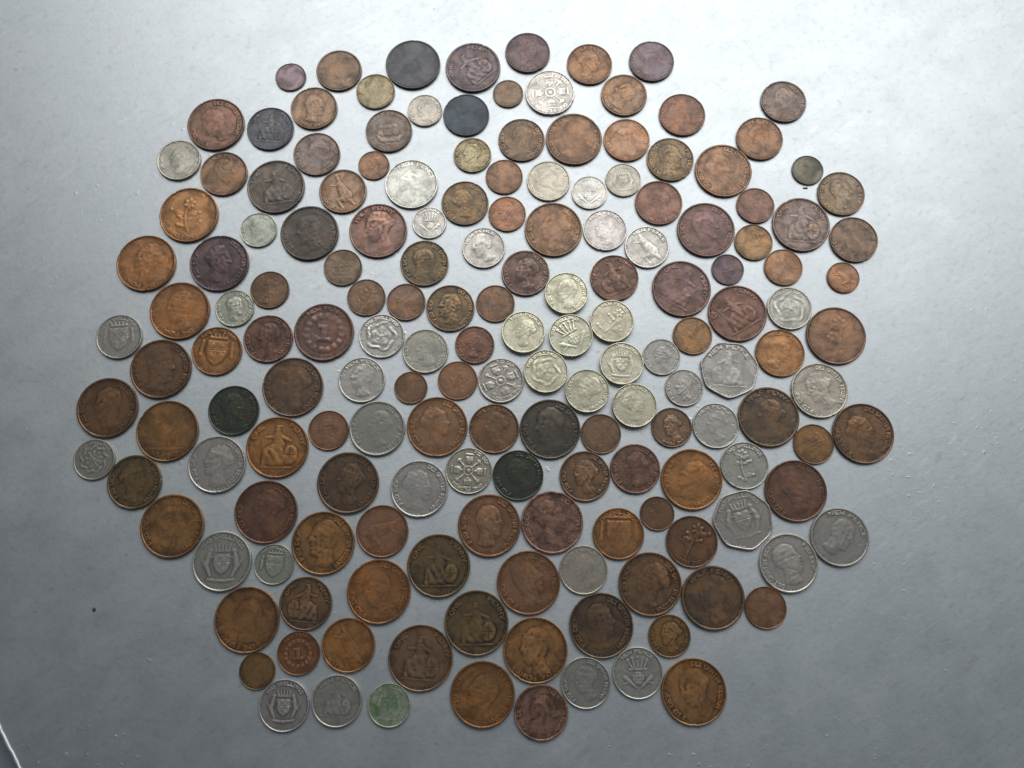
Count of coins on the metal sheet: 169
